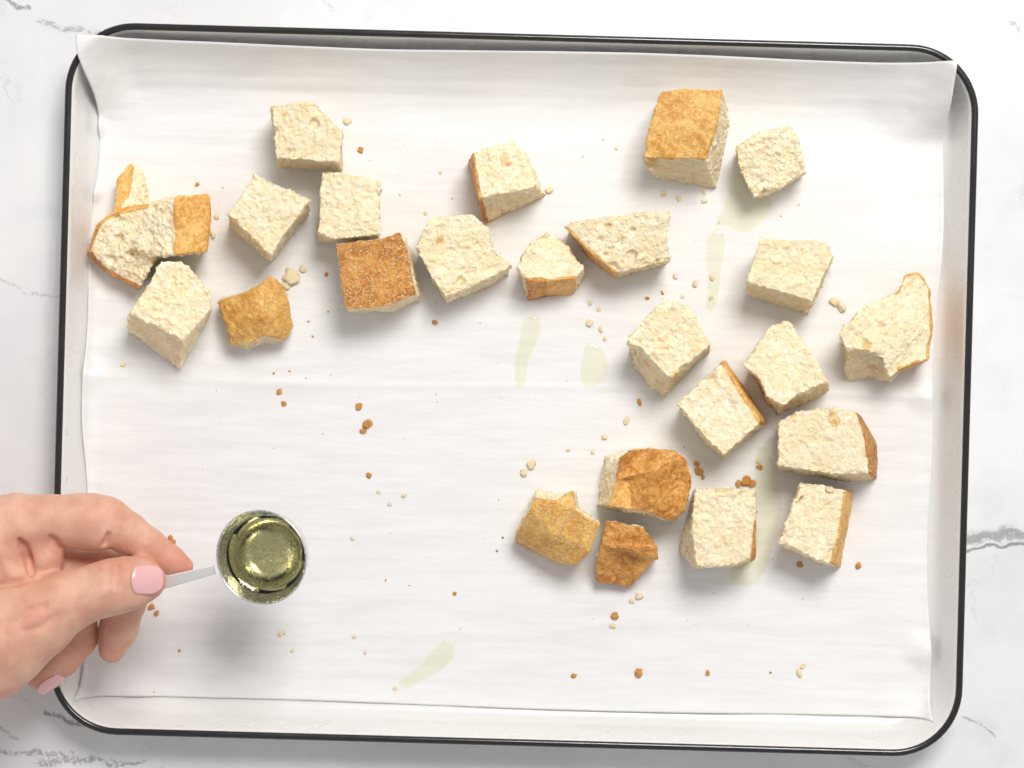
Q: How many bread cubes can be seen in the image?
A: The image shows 24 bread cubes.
